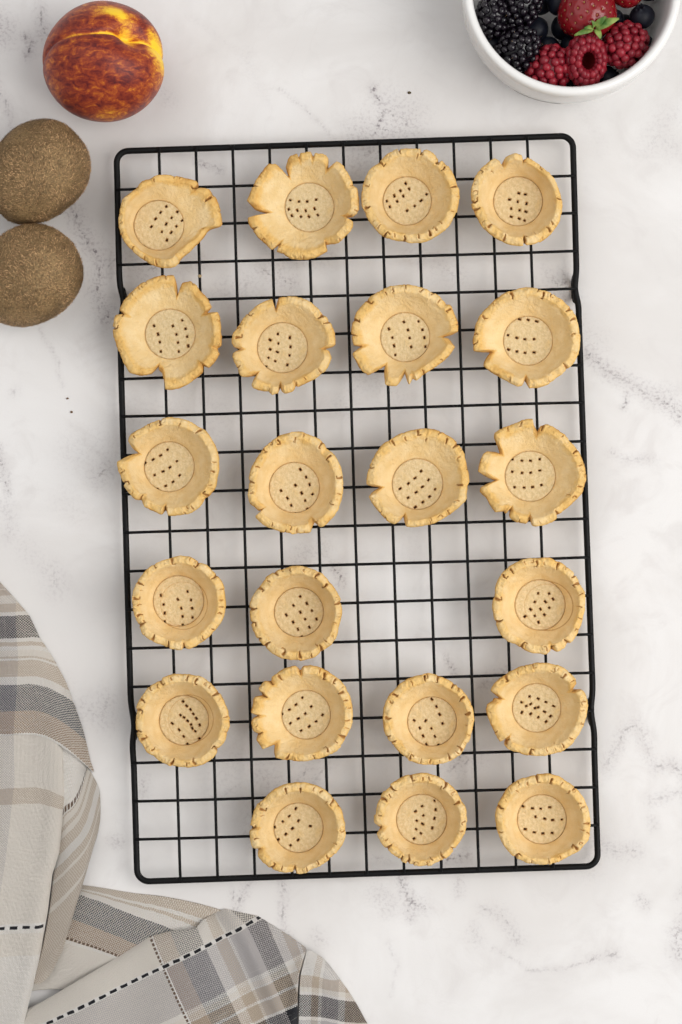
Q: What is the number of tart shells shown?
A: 22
